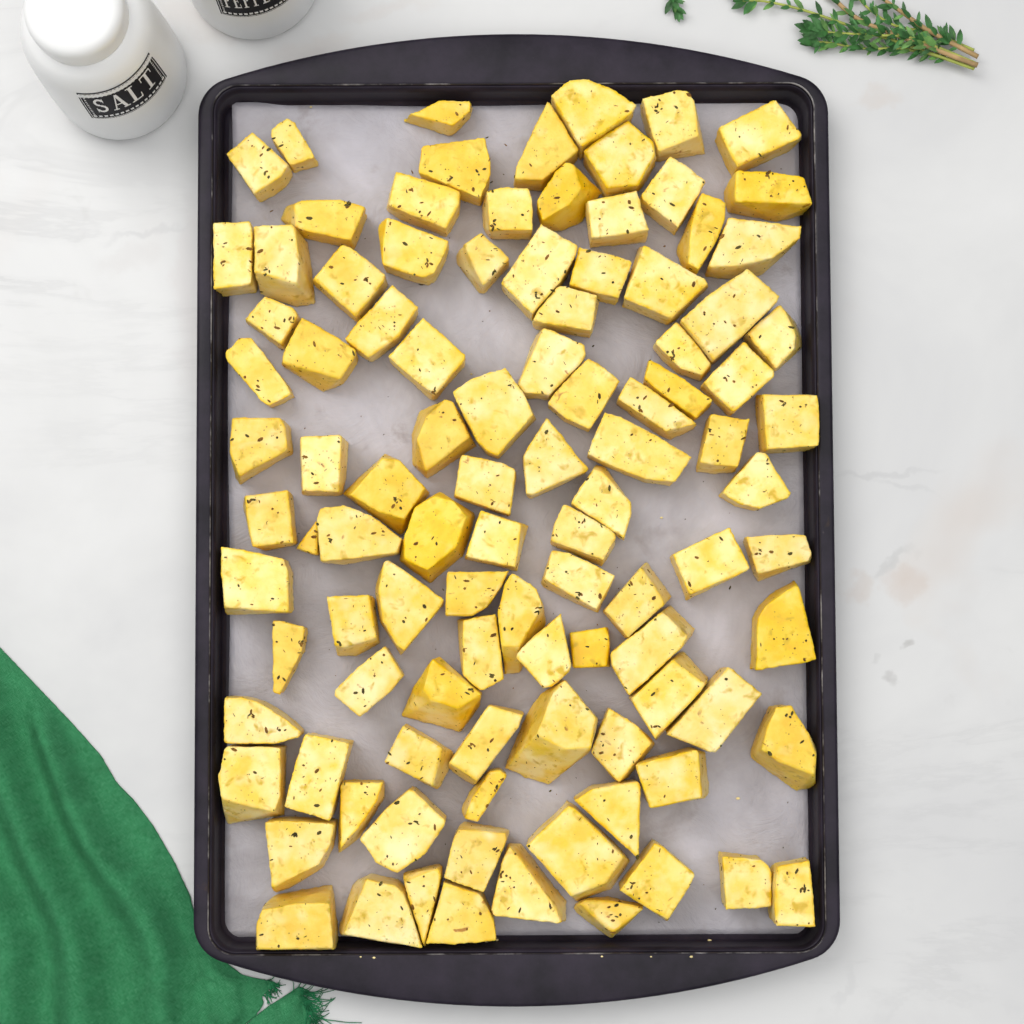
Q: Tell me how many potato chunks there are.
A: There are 102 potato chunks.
